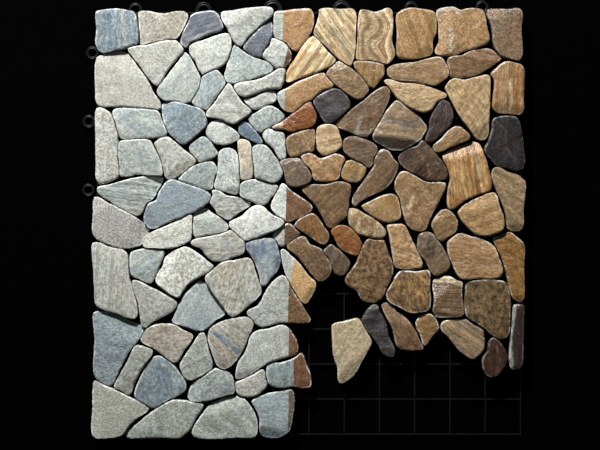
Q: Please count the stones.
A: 120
